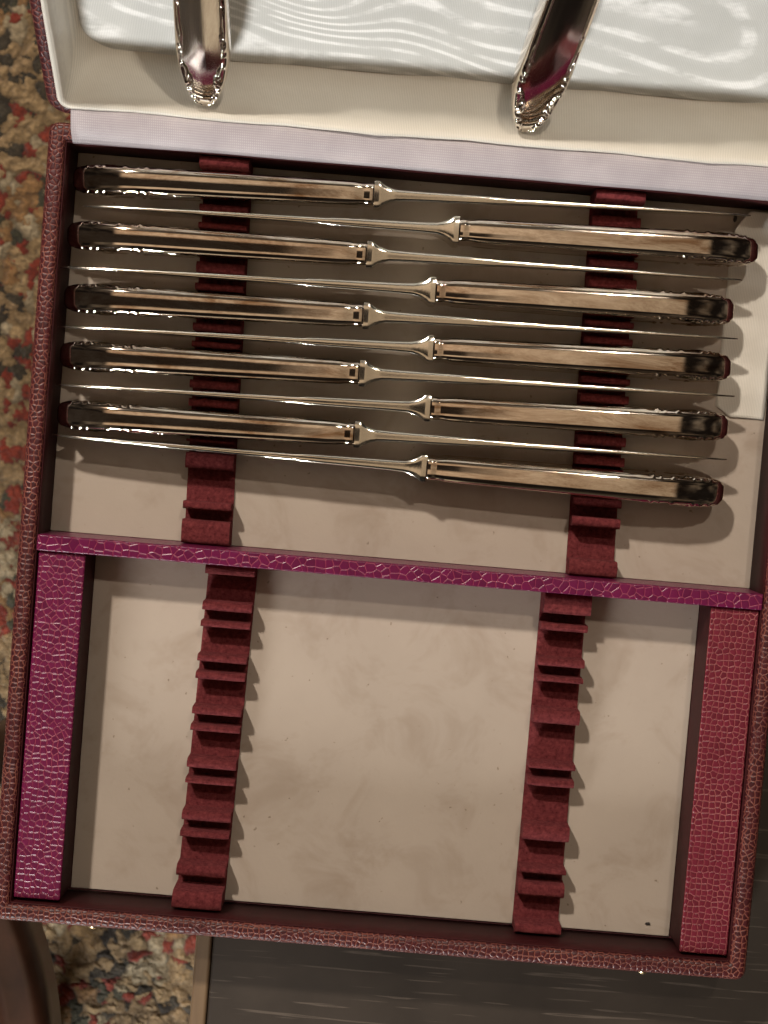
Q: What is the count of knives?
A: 10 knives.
